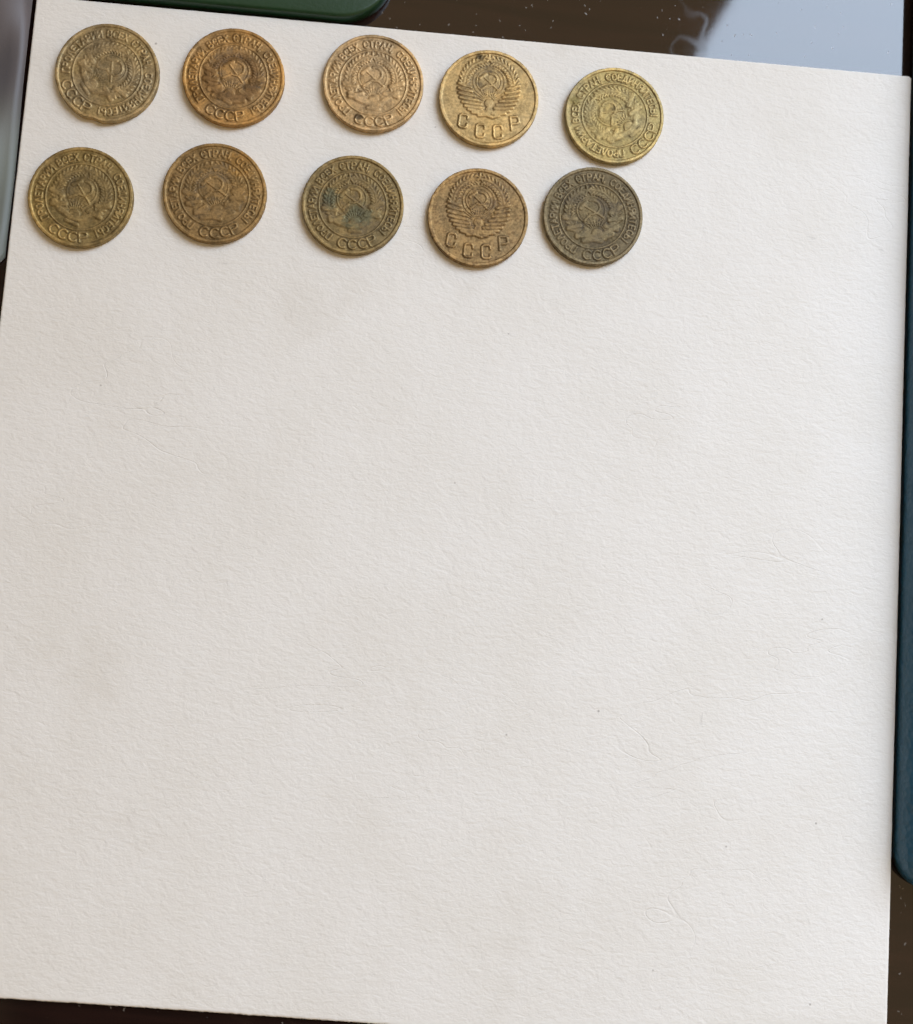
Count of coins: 10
